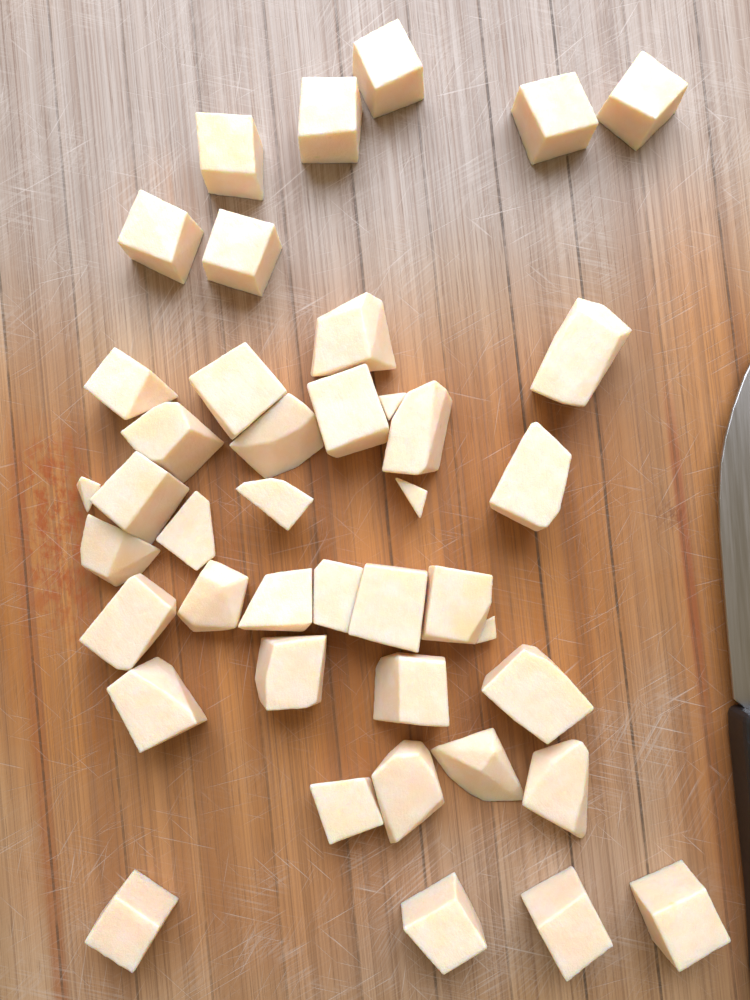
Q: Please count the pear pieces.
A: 42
